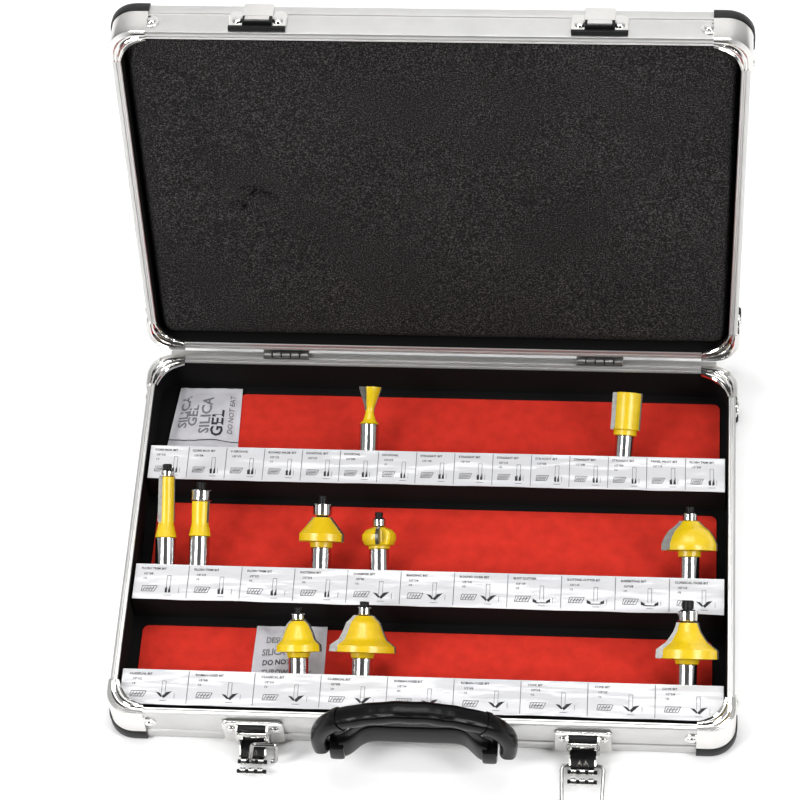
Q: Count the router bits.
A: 10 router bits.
